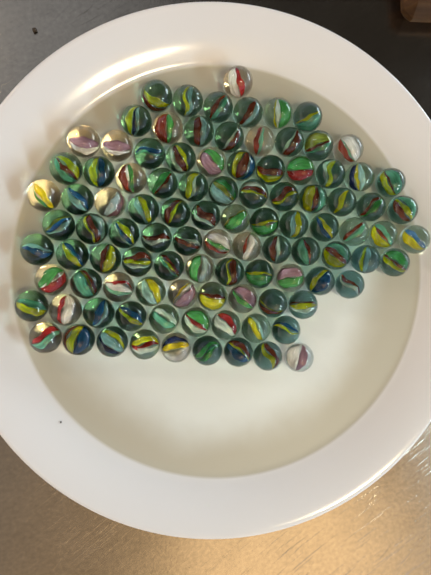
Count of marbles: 101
